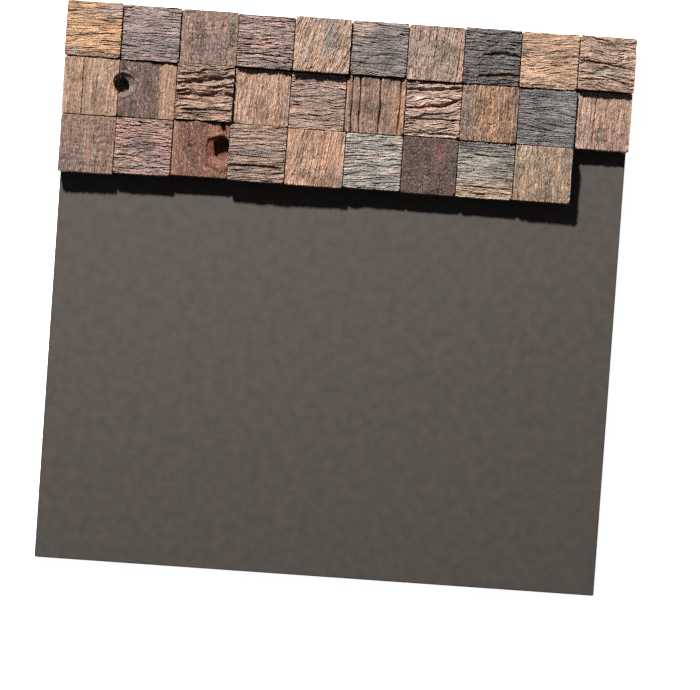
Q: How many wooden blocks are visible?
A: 29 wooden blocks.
